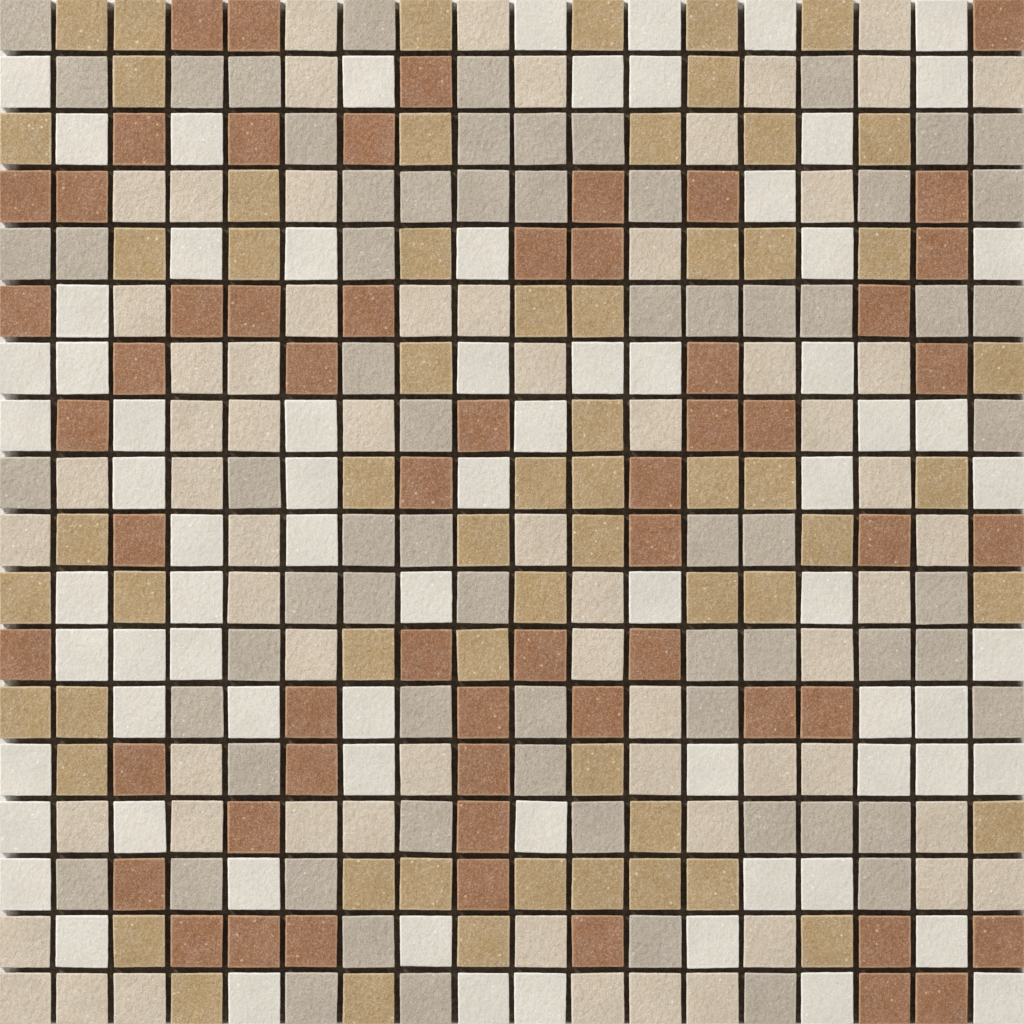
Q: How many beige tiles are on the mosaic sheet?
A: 132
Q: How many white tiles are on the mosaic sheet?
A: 74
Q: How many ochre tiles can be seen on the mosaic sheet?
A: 60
